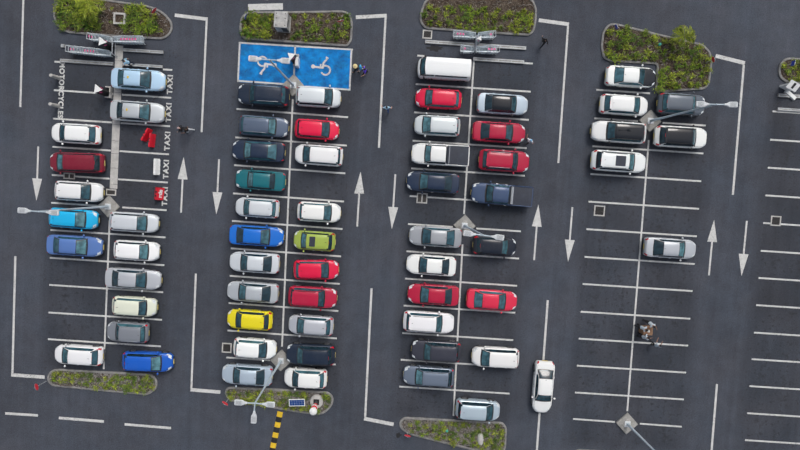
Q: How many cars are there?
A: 62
